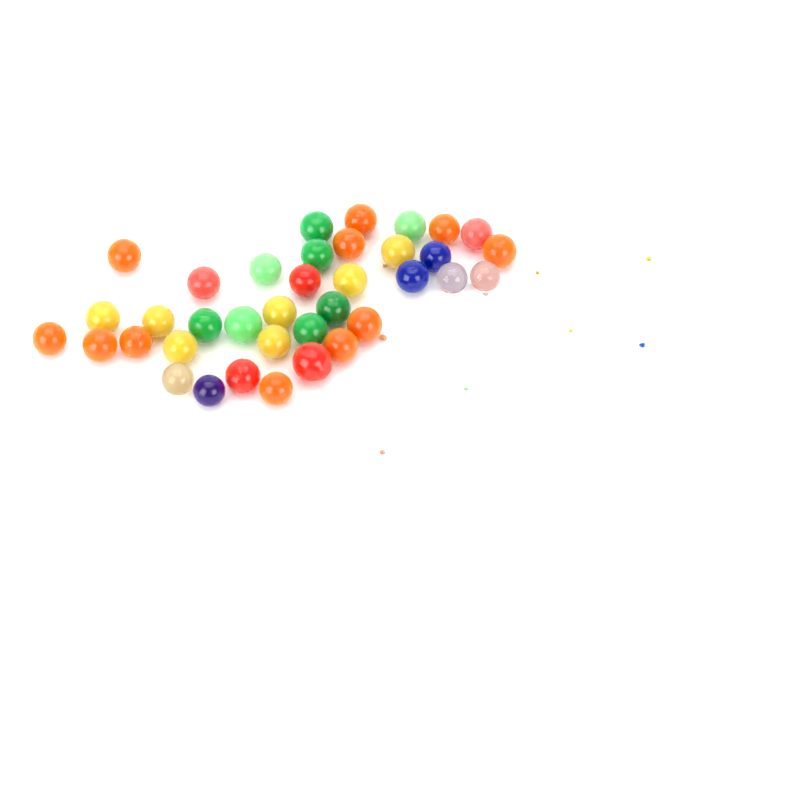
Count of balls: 37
